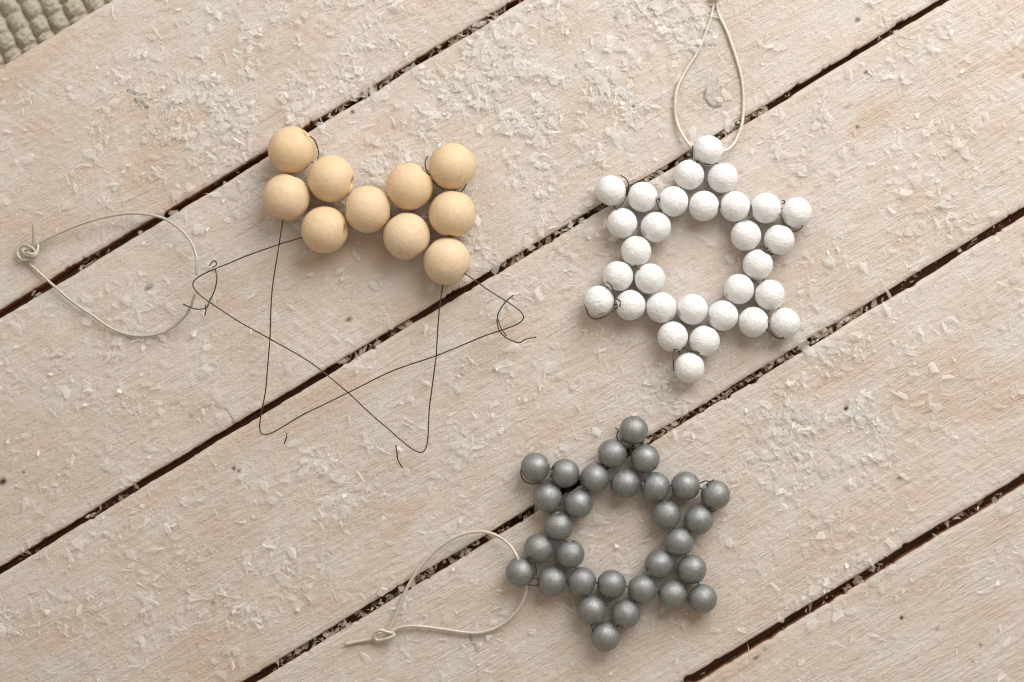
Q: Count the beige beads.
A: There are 10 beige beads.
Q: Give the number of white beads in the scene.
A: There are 30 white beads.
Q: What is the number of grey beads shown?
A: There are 30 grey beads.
